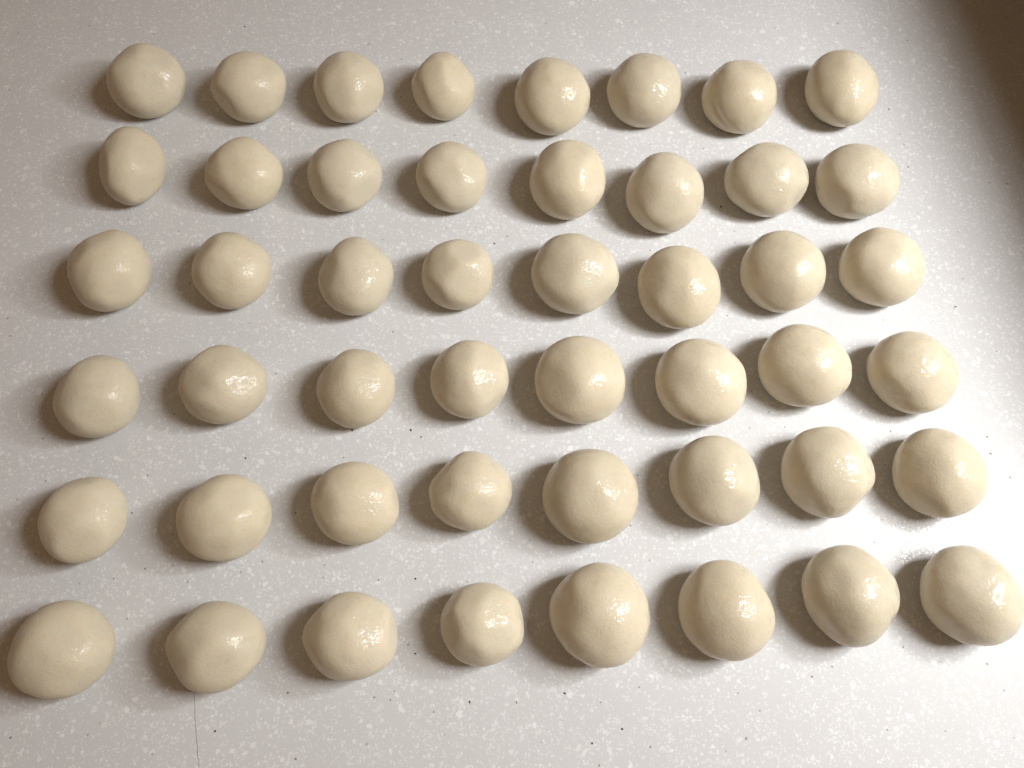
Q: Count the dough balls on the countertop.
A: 48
